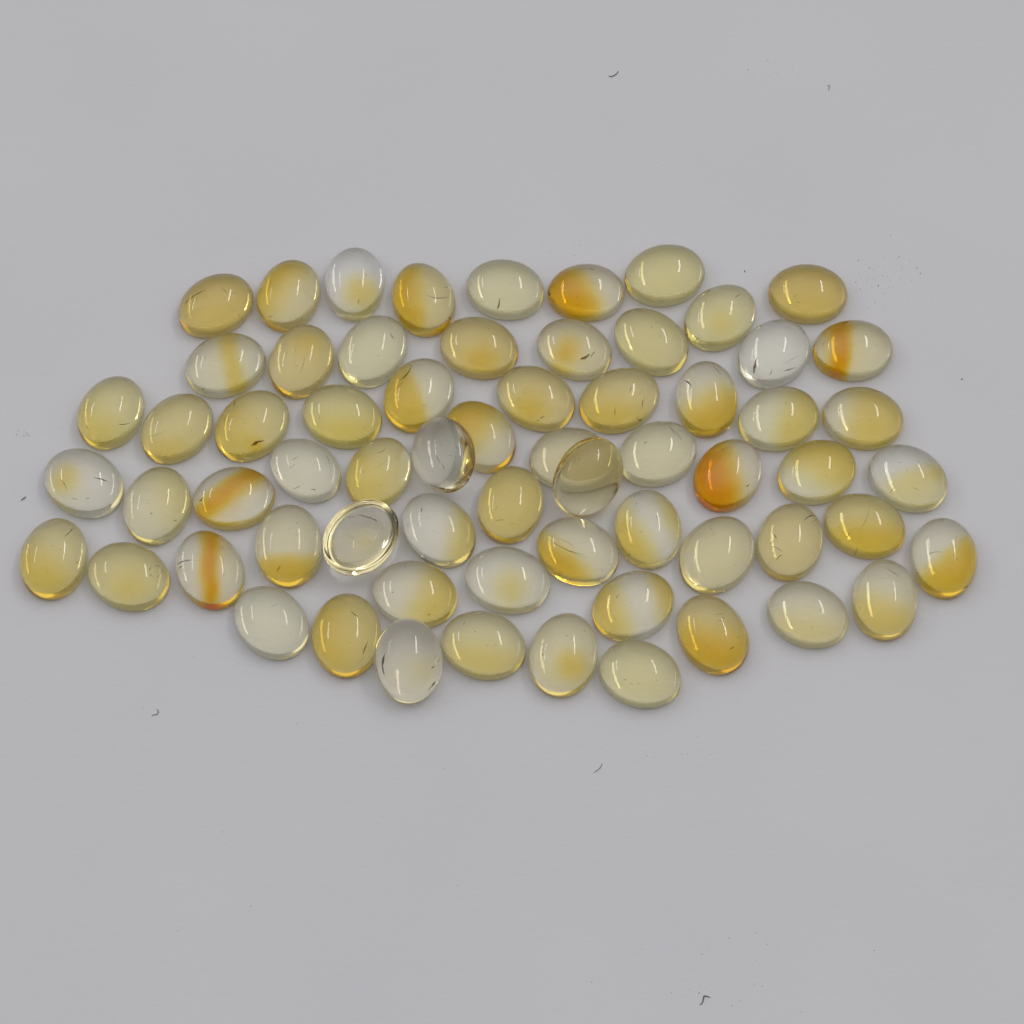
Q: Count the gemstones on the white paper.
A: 65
